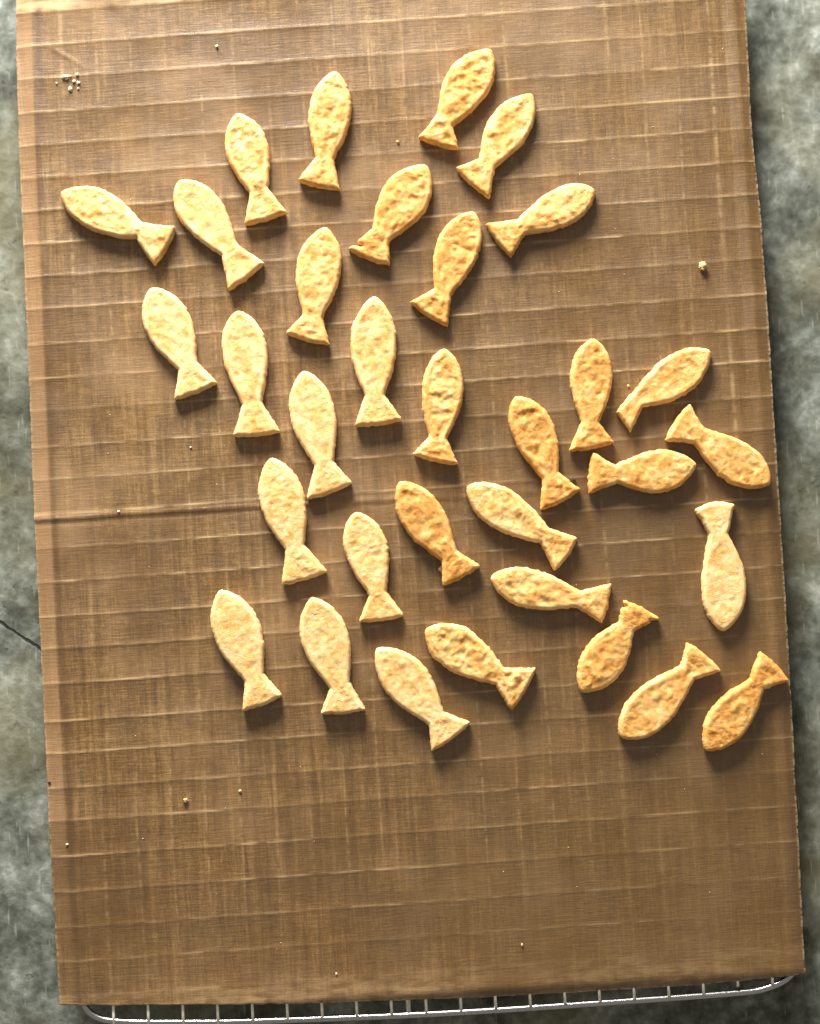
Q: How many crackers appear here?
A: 33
